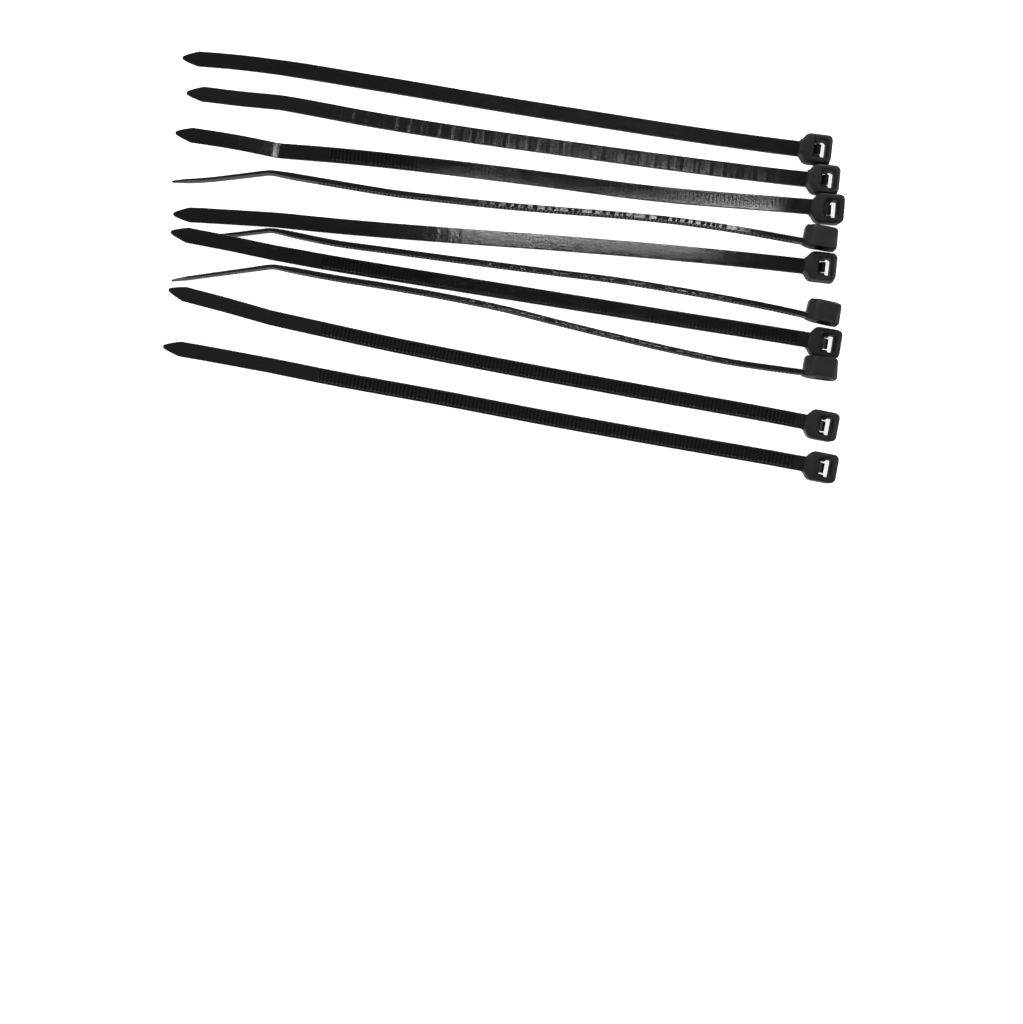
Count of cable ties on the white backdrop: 10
